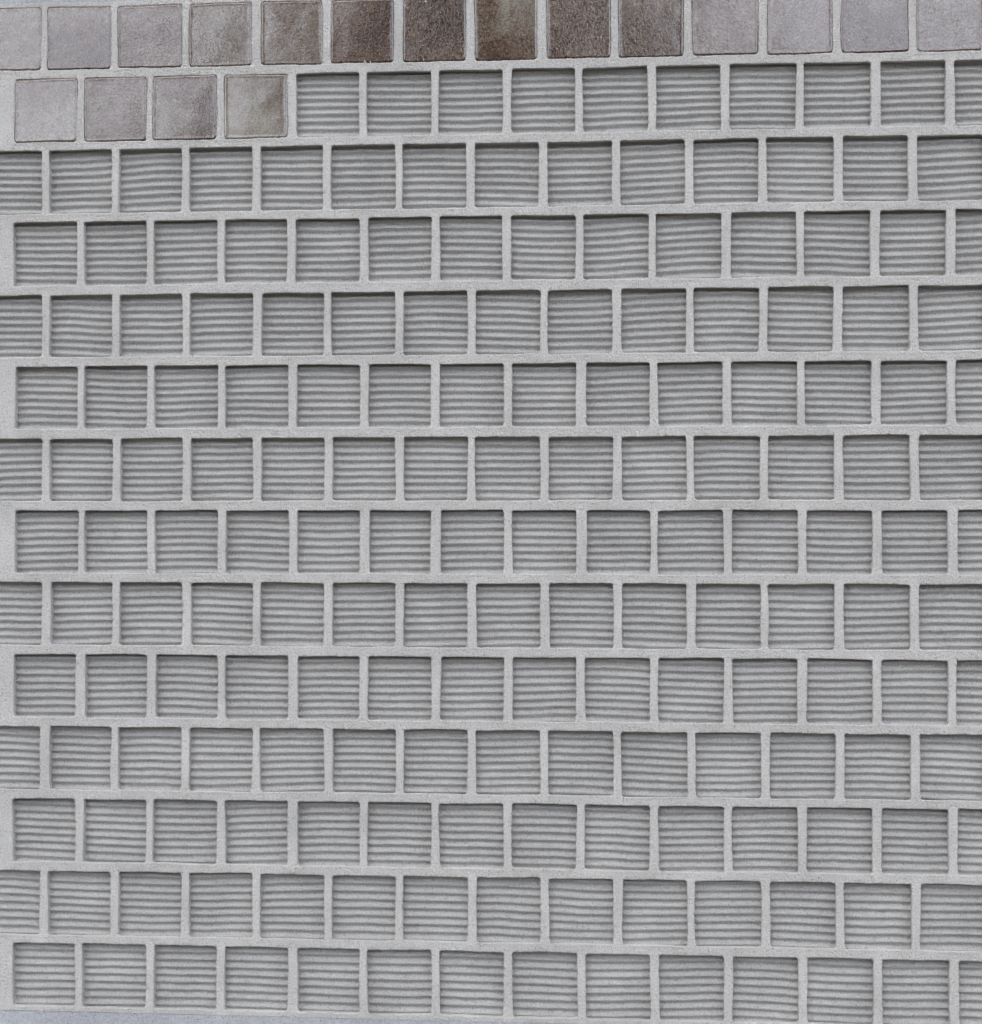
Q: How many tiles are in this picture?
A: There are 18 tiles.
